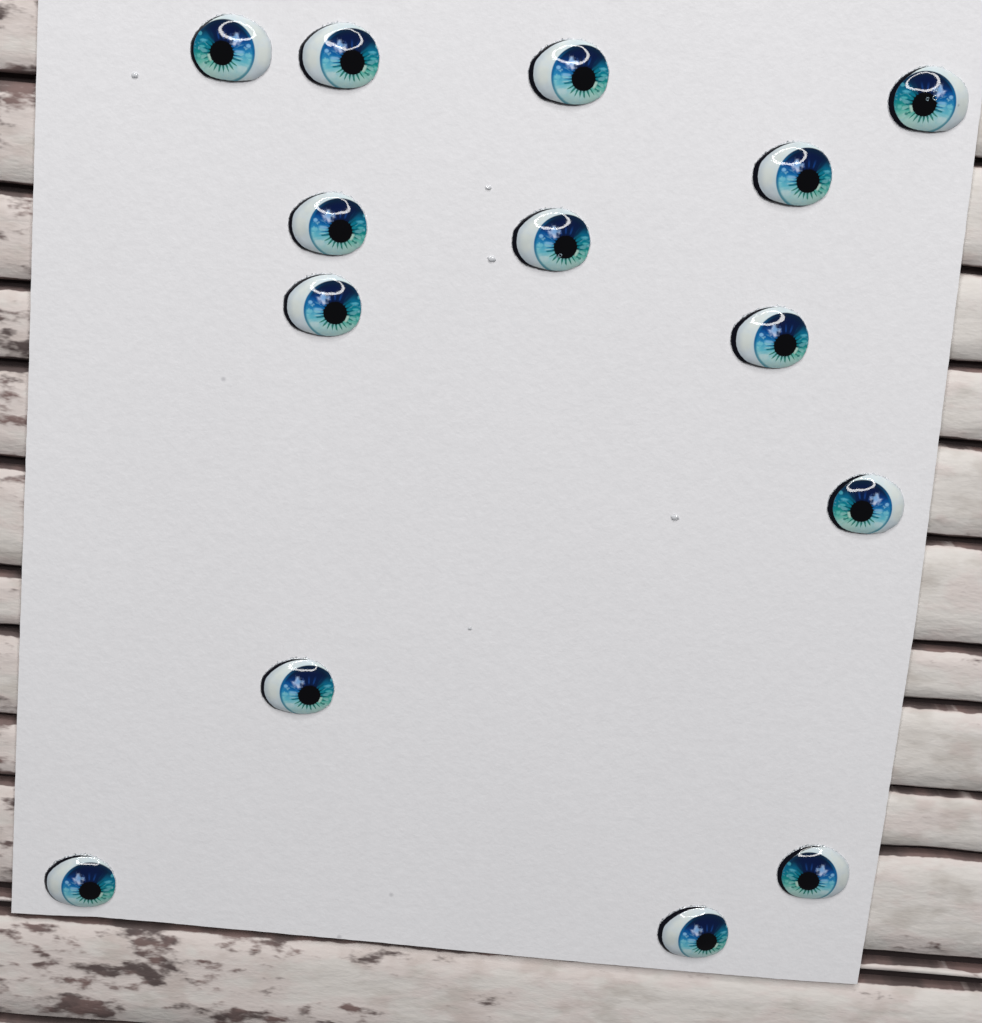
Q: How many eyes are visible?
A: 14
